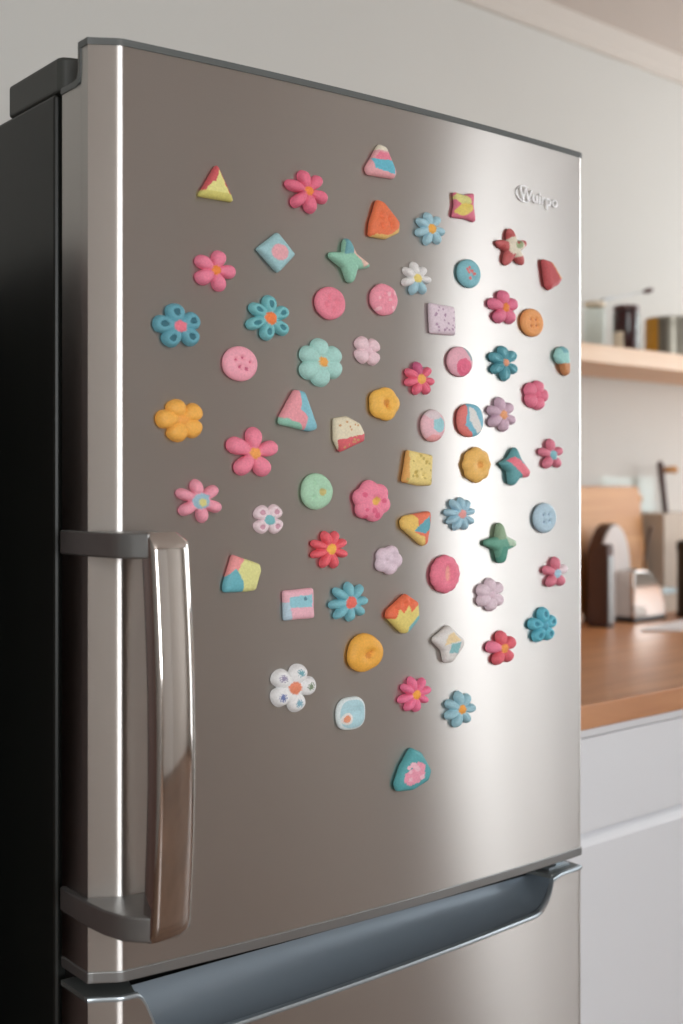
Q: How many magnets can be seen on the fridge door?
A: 66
